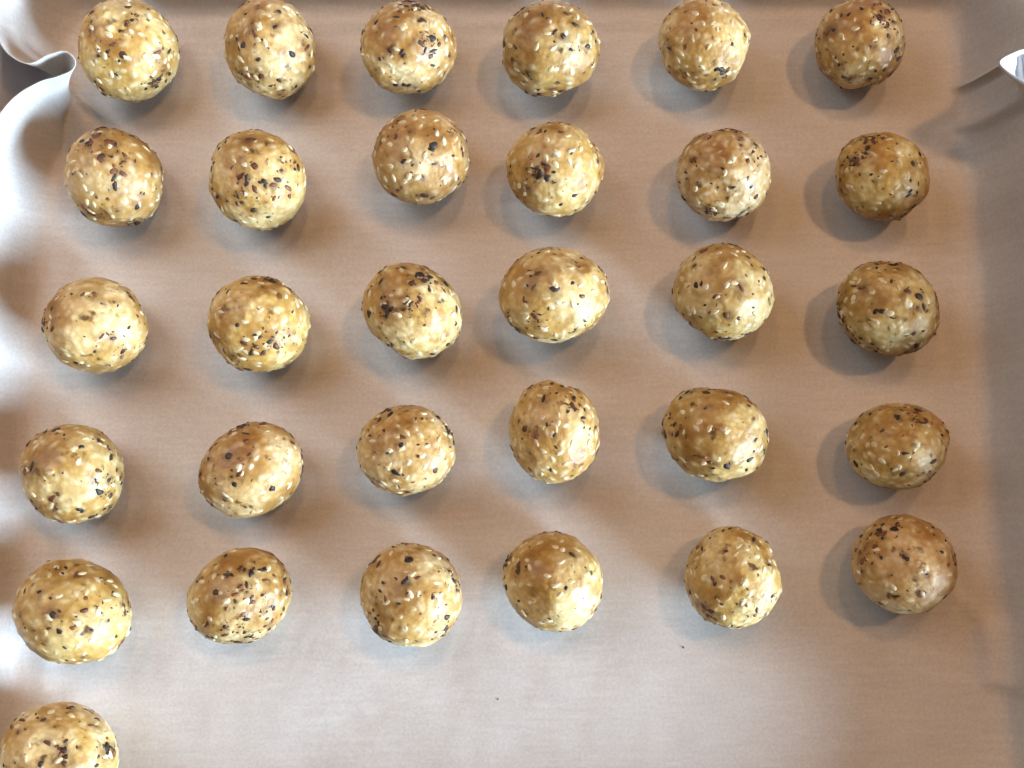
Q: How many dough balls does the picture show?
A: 31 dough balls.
